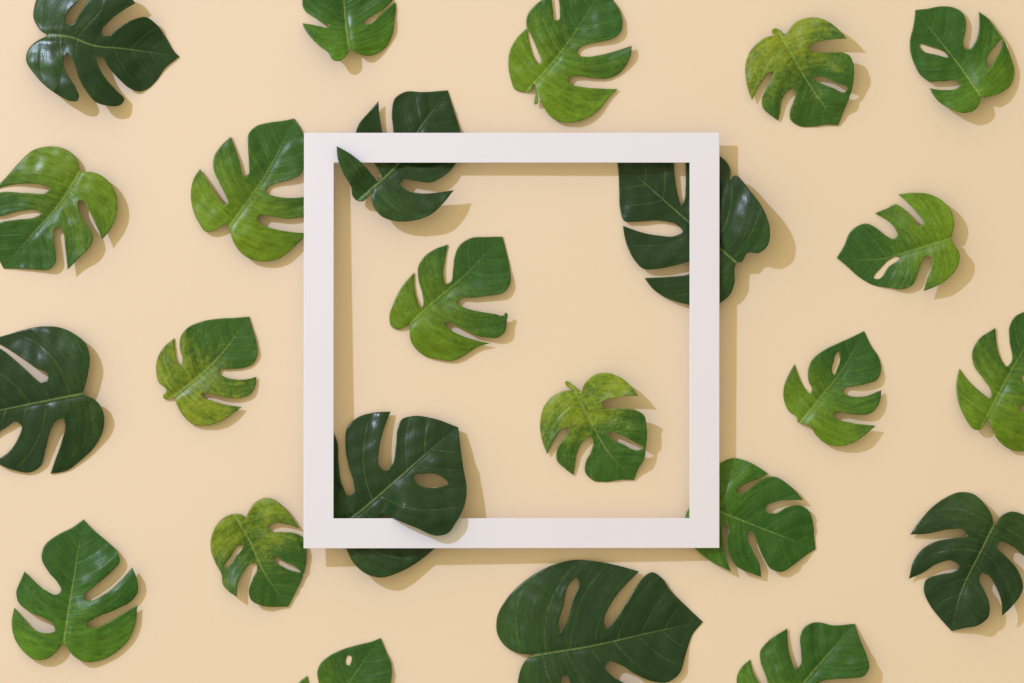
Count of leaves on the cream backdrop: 24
